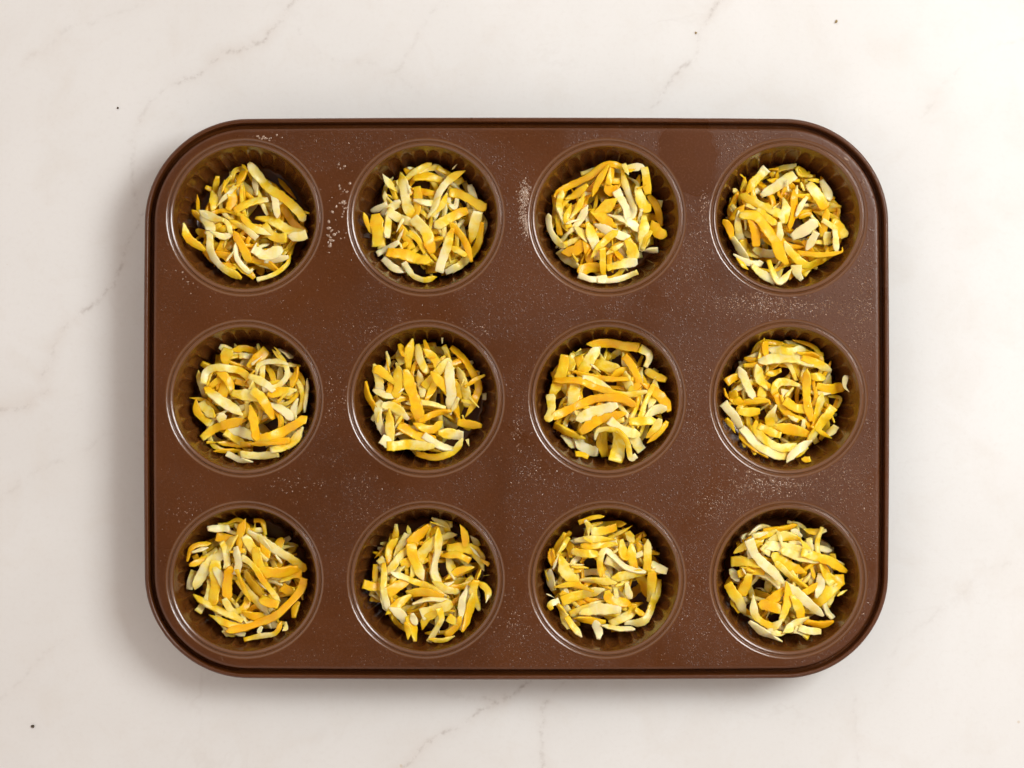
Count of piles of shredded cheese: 12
